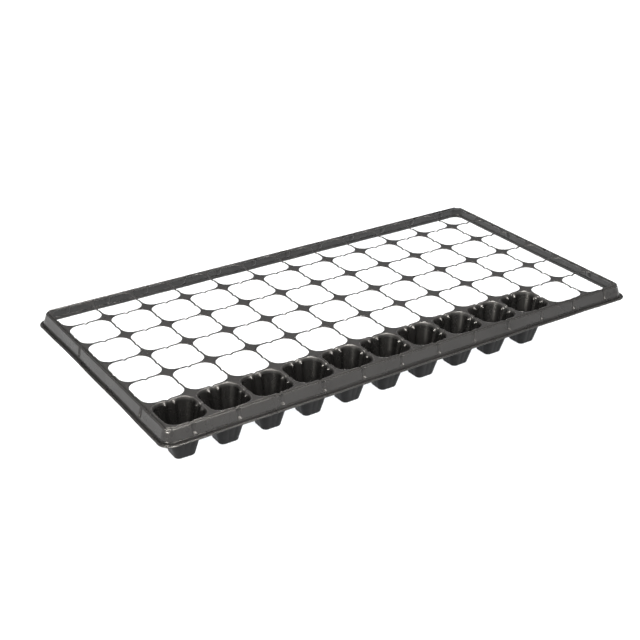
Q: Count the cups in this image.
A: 10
